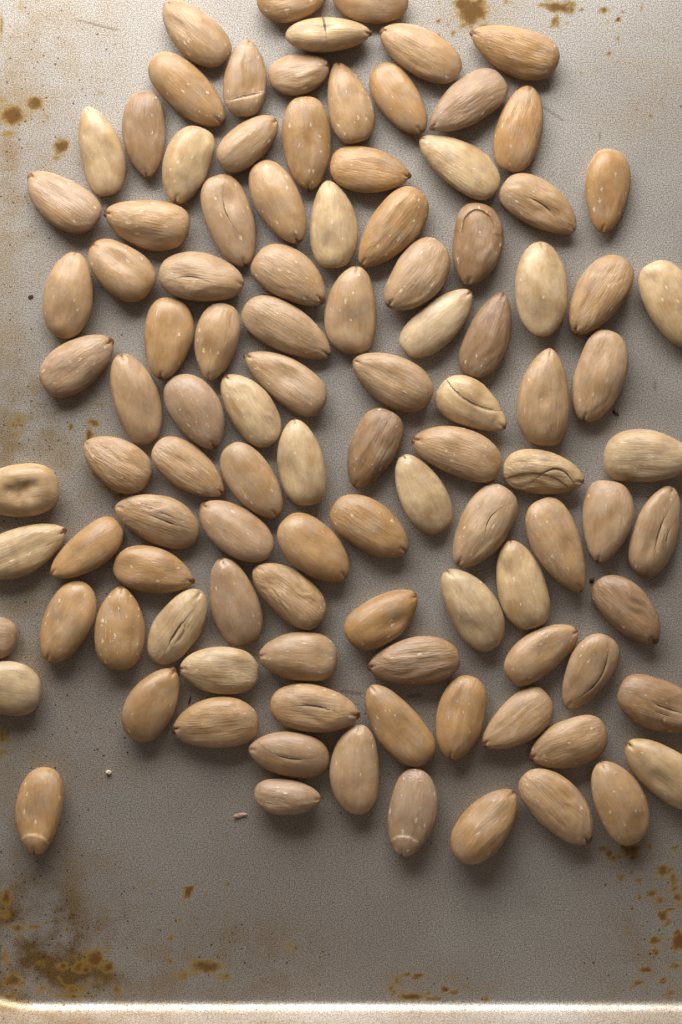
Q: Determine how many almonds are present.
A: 106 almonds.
